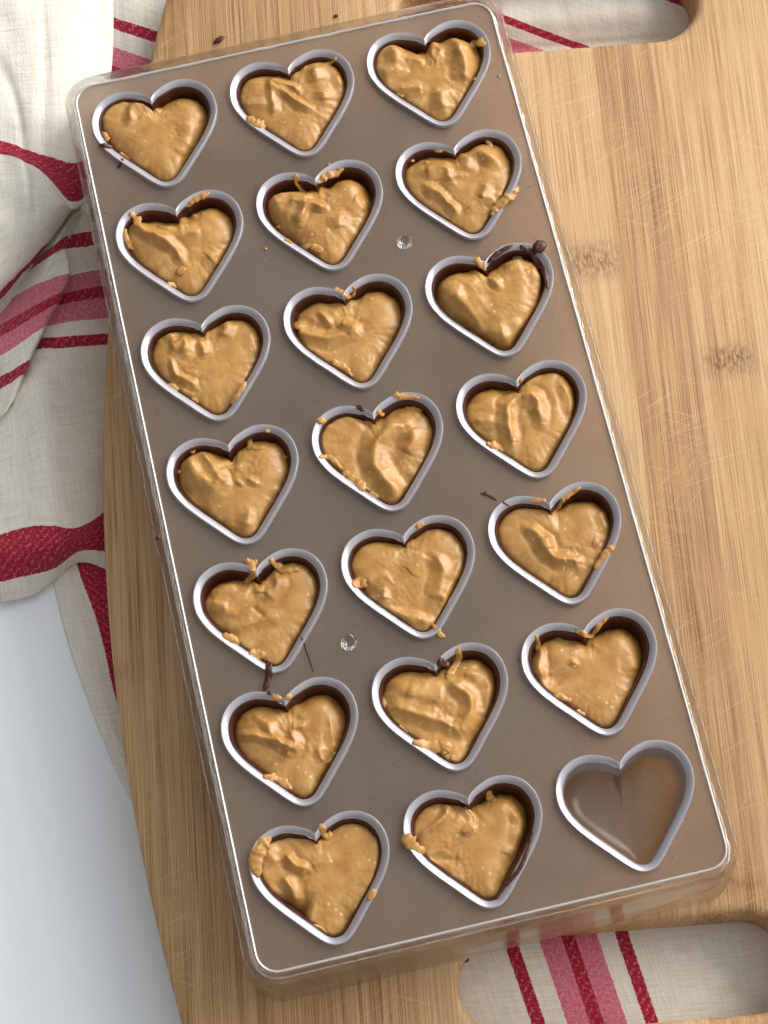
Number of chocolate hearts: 20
